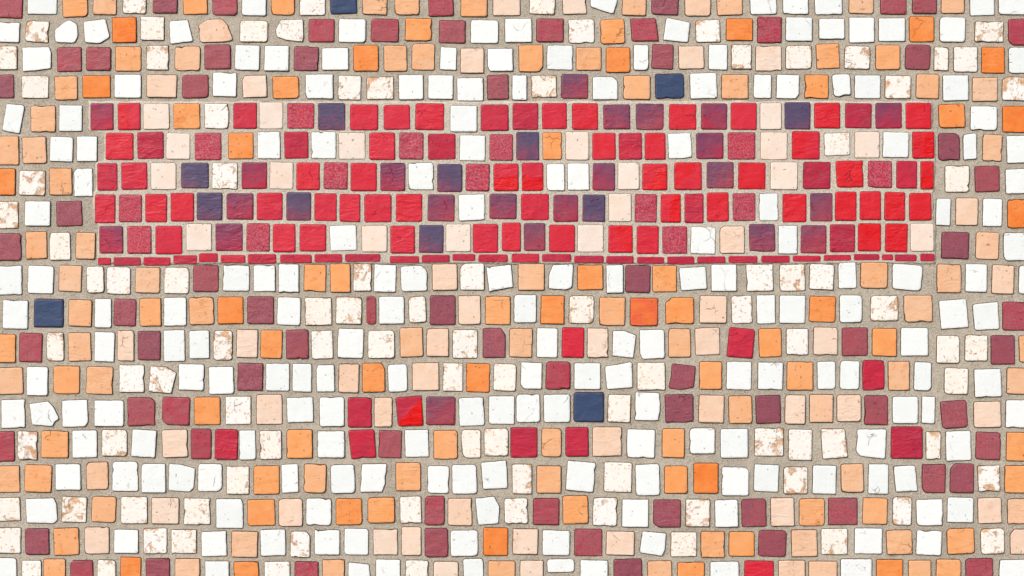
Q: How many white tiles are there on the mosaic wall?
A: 193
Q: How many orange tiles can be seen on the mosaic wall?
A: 199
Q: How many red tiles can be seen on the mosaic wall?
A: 195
